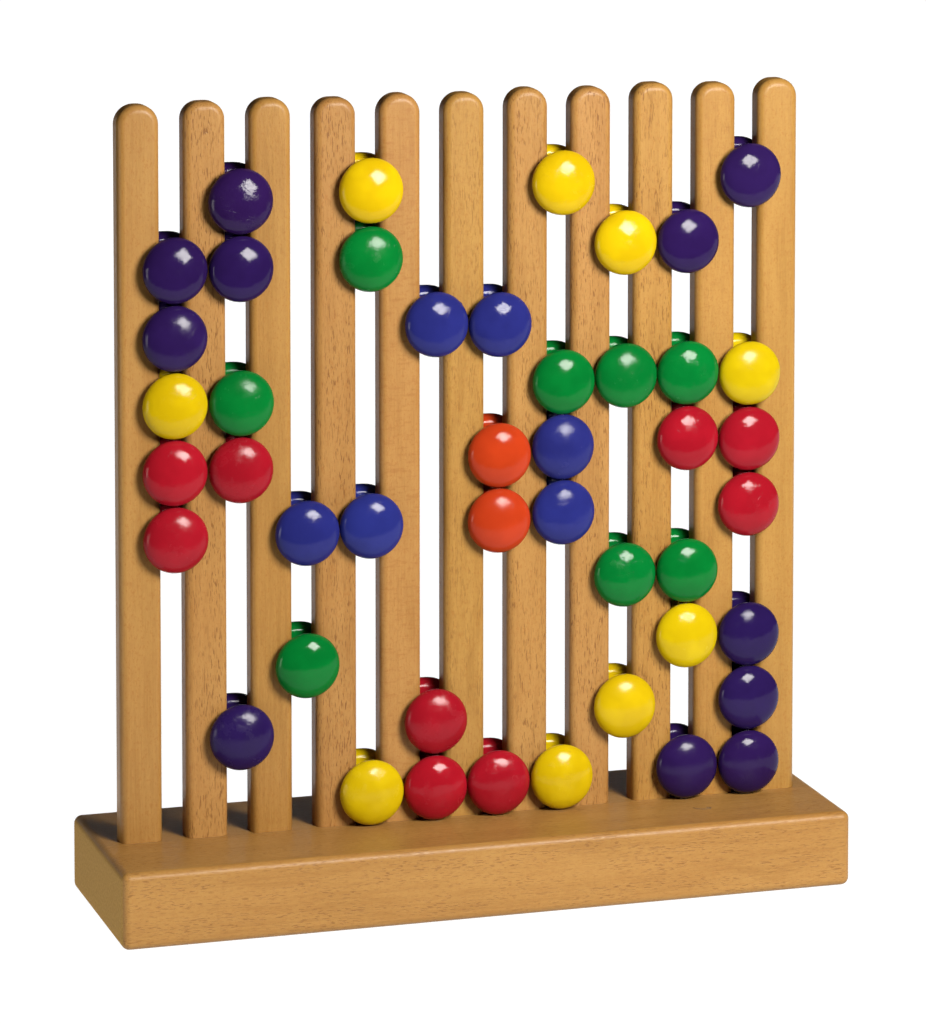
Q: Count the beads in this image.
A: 45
